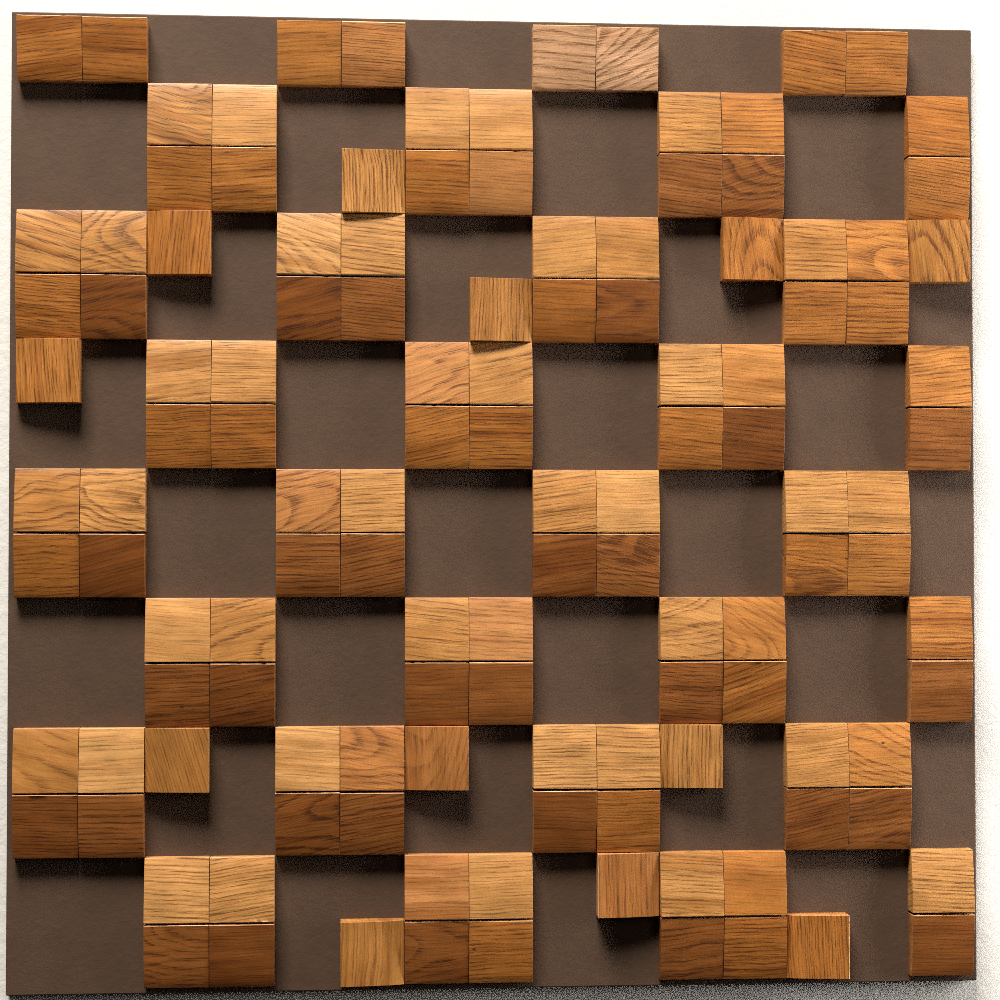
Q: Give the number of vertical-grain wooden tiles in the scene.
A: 12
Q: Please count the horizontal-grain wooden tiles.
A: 112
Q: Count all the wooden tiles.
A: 124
